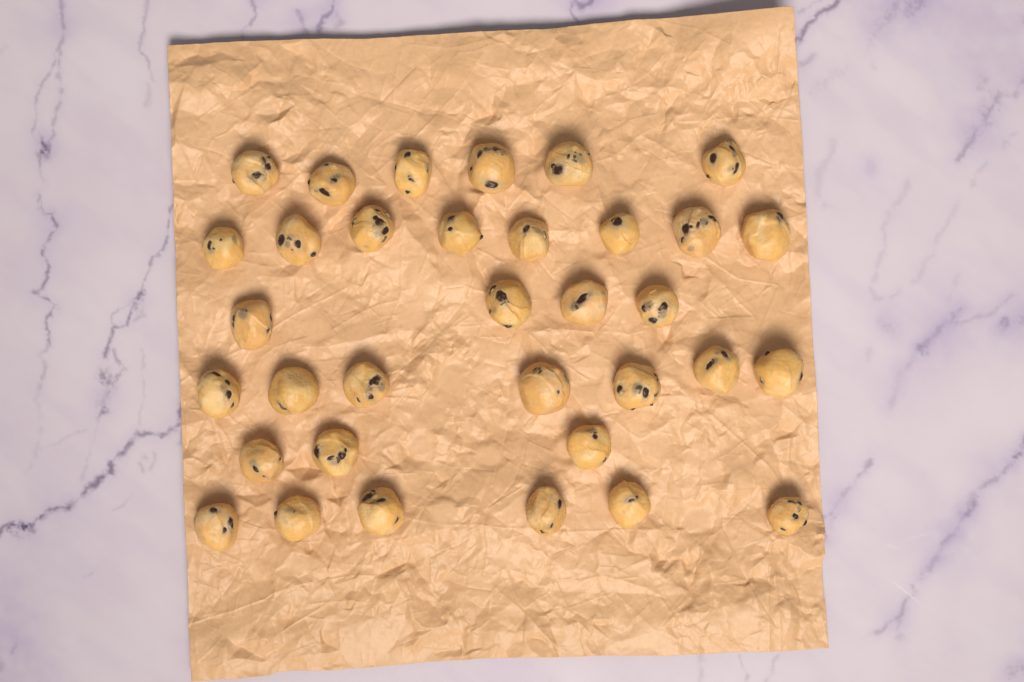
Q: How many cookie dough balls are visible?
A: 34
